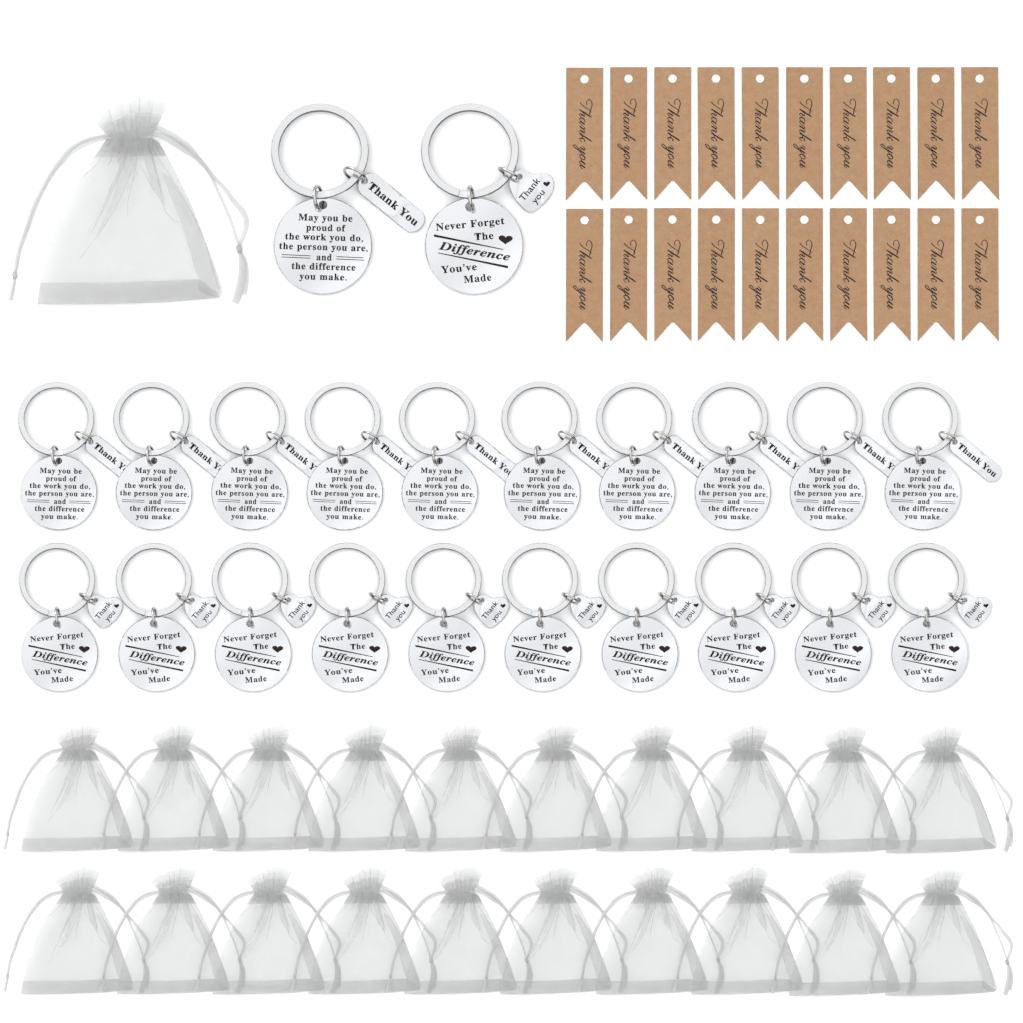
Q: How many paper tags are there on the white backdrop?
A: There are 20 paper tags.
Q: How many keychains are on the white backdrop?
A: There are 22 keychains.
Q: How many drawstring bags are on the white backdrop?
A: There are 21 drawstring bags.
